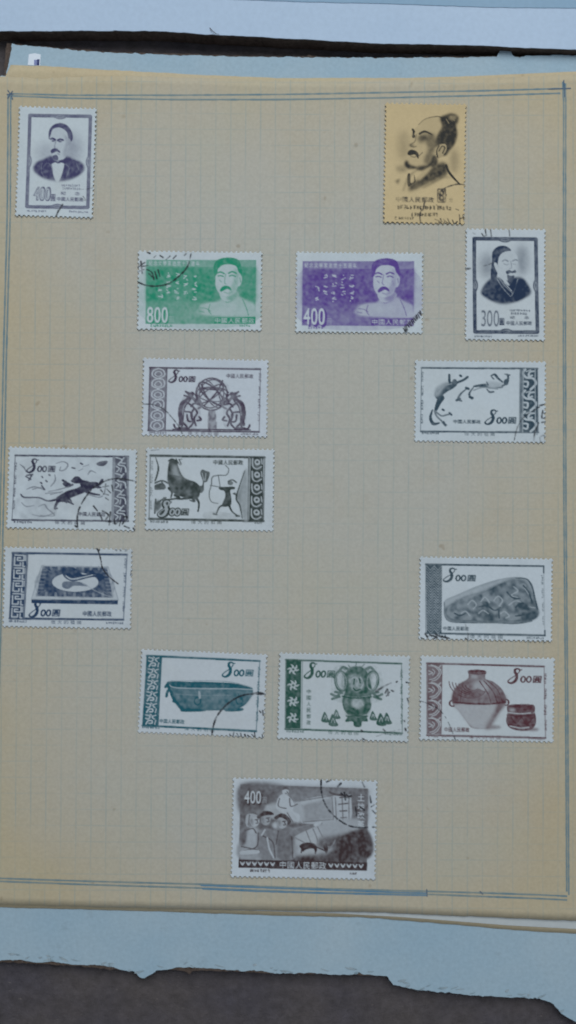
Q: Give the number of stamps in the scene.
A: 15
